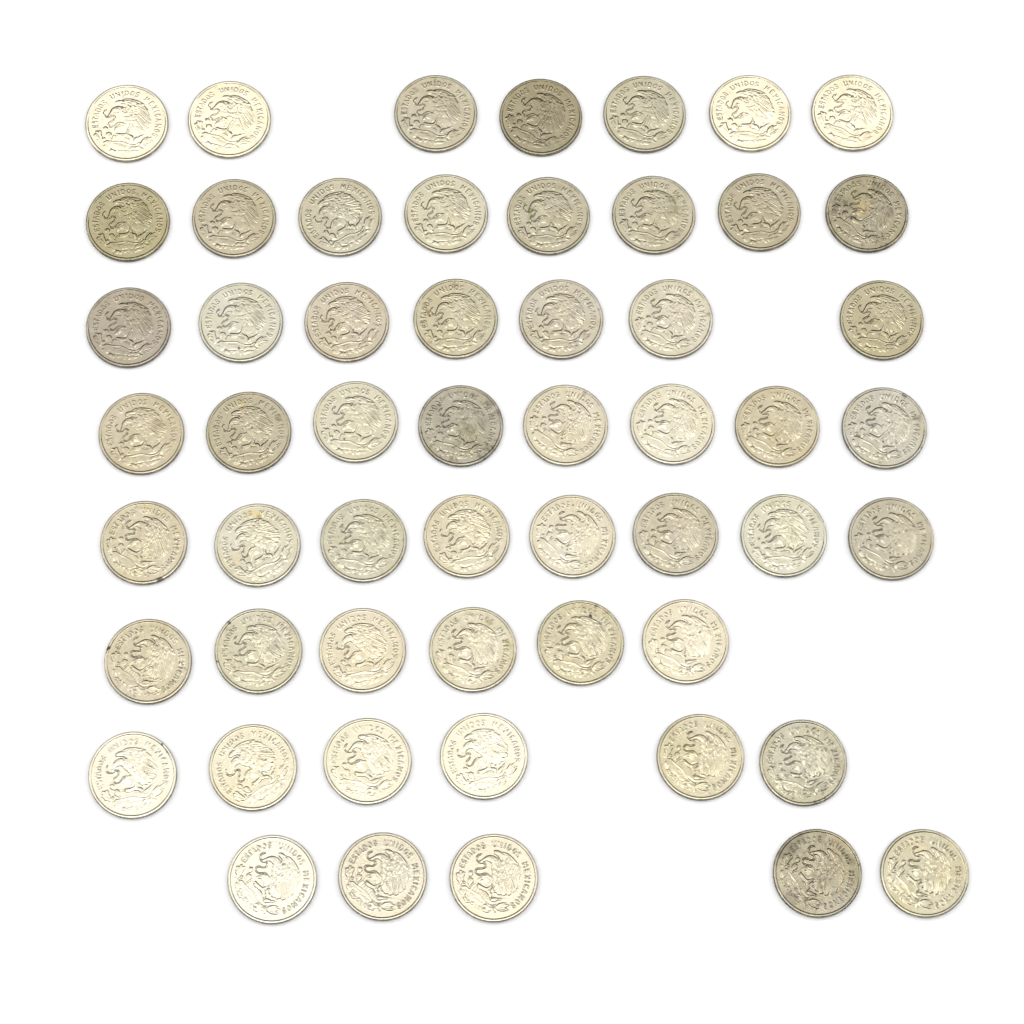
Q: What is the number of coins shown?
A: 55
